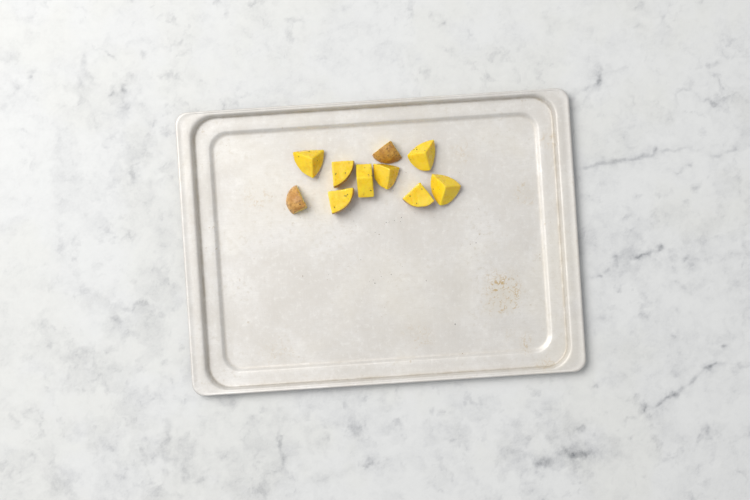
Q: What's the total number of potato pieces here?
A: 10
